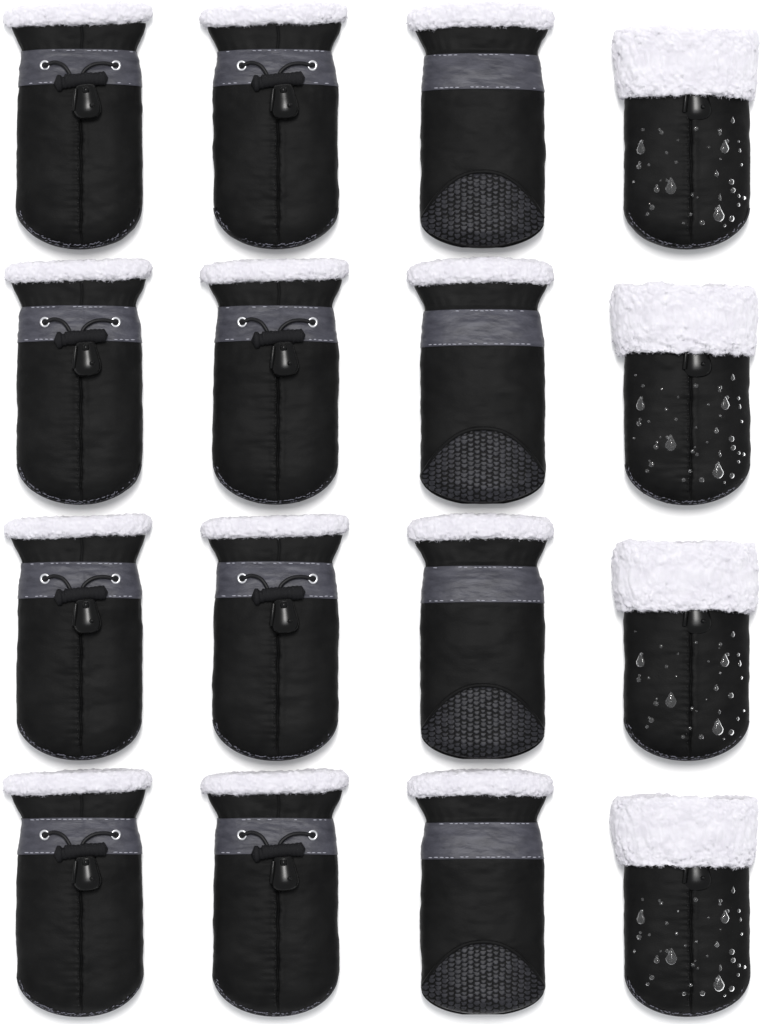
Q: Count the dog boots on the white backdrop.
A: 16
